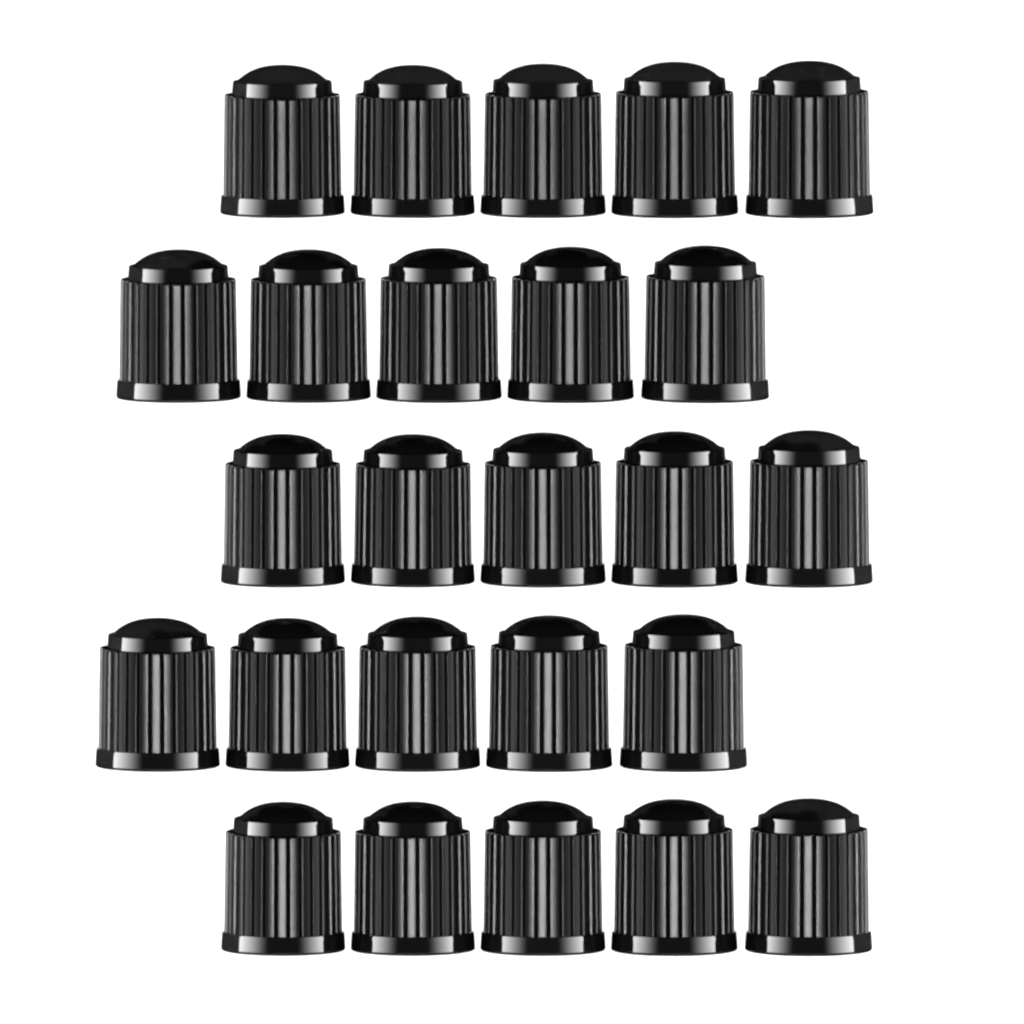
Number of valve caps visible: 25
